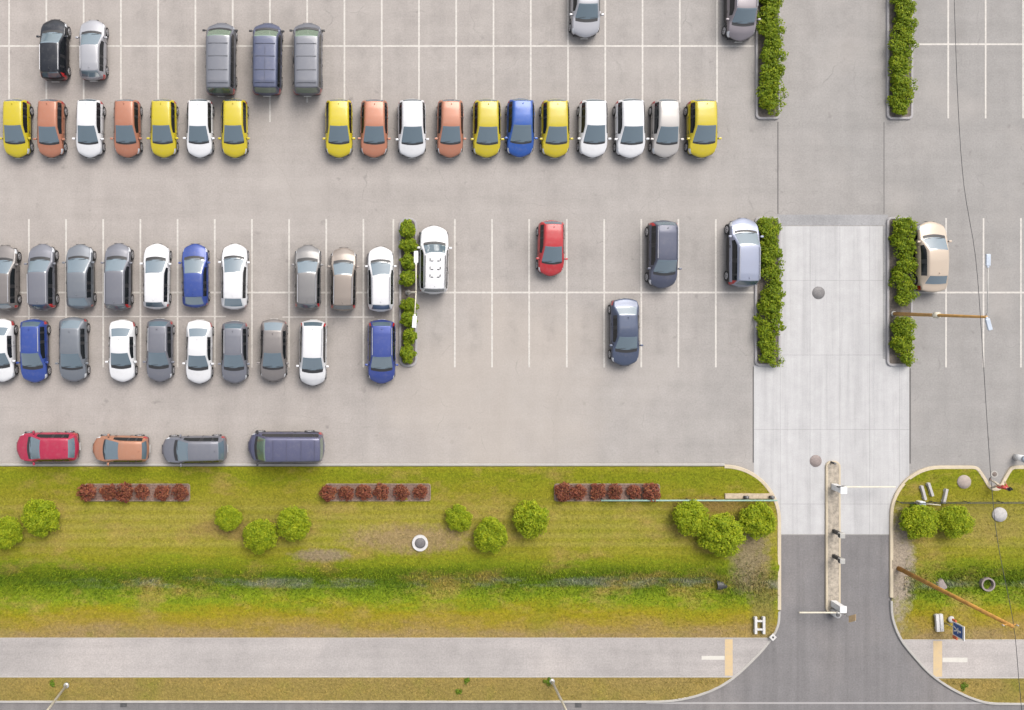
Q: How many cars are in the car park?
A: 55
